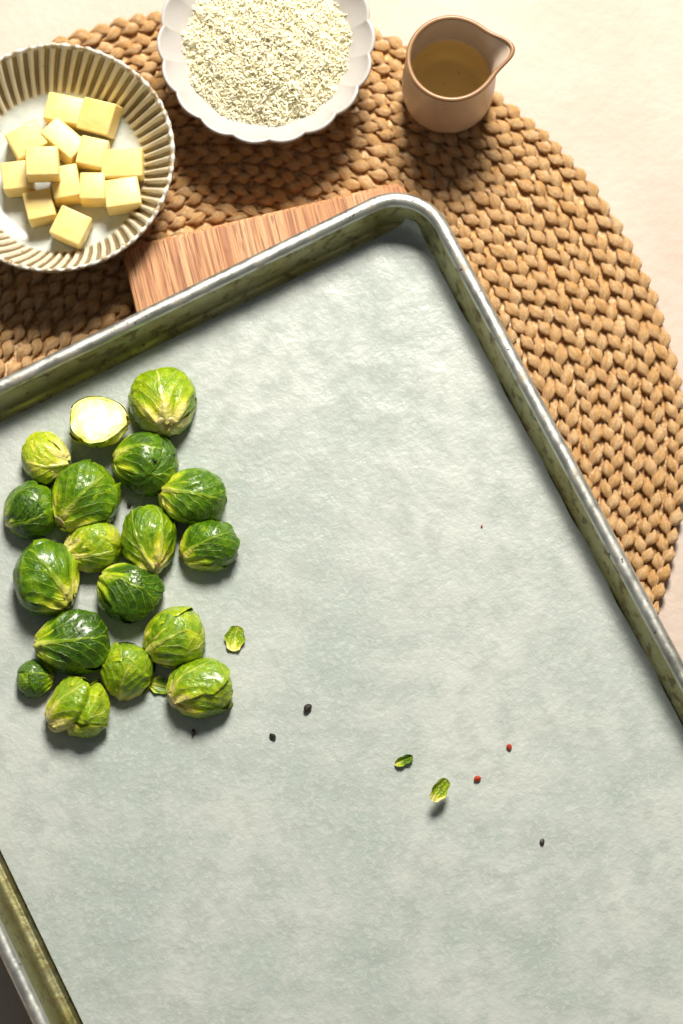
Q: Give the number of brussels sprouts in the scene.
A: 18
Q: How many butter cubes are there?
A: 13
